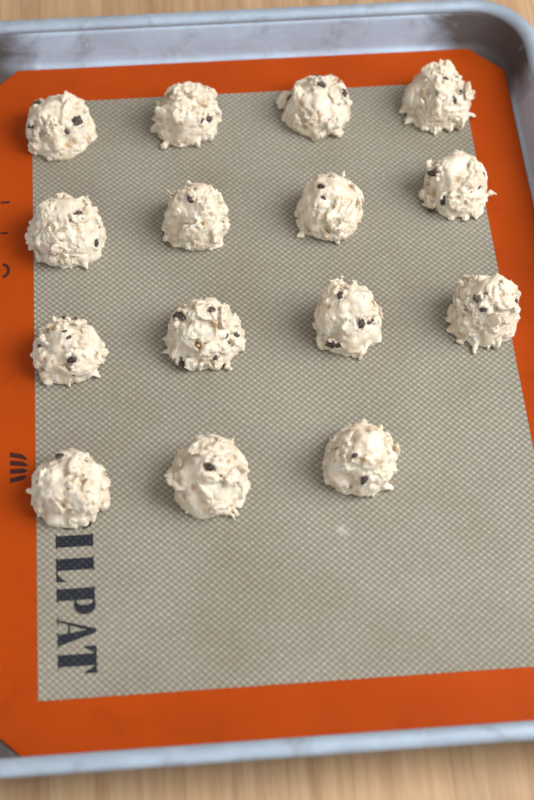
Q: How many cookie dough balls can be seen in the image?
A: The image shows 15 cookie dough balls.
